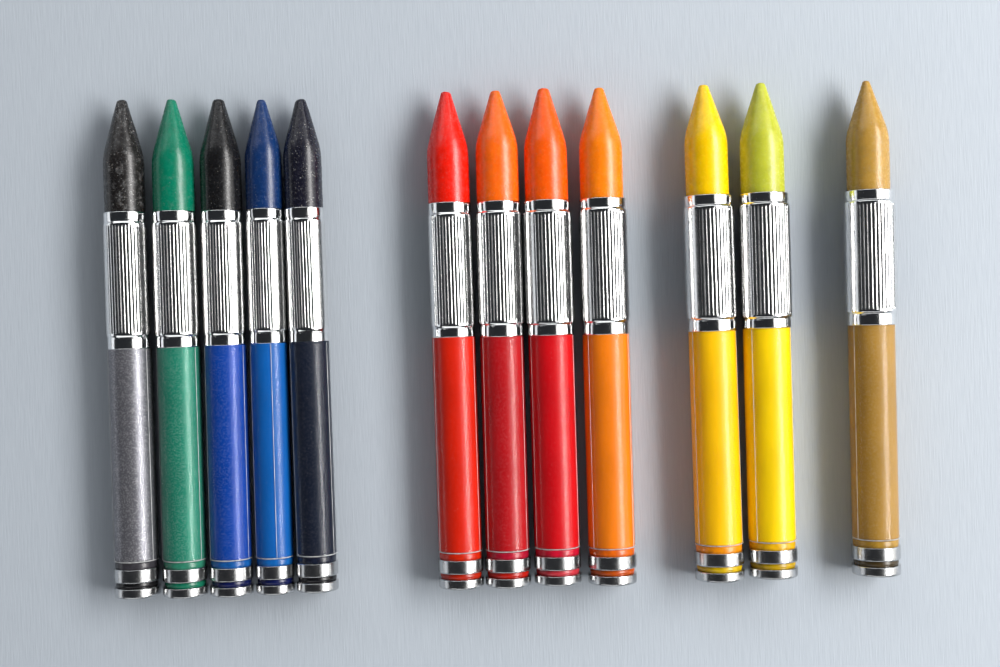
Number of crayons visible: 12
